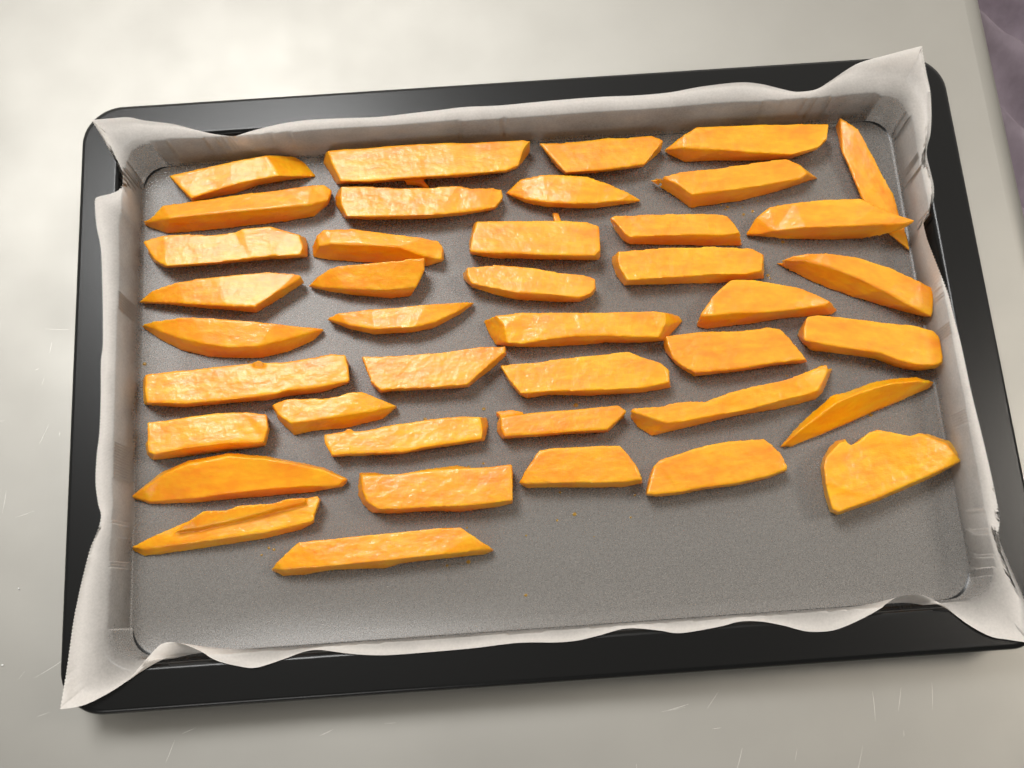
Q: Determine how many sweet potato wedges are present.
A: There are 41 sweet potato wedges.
